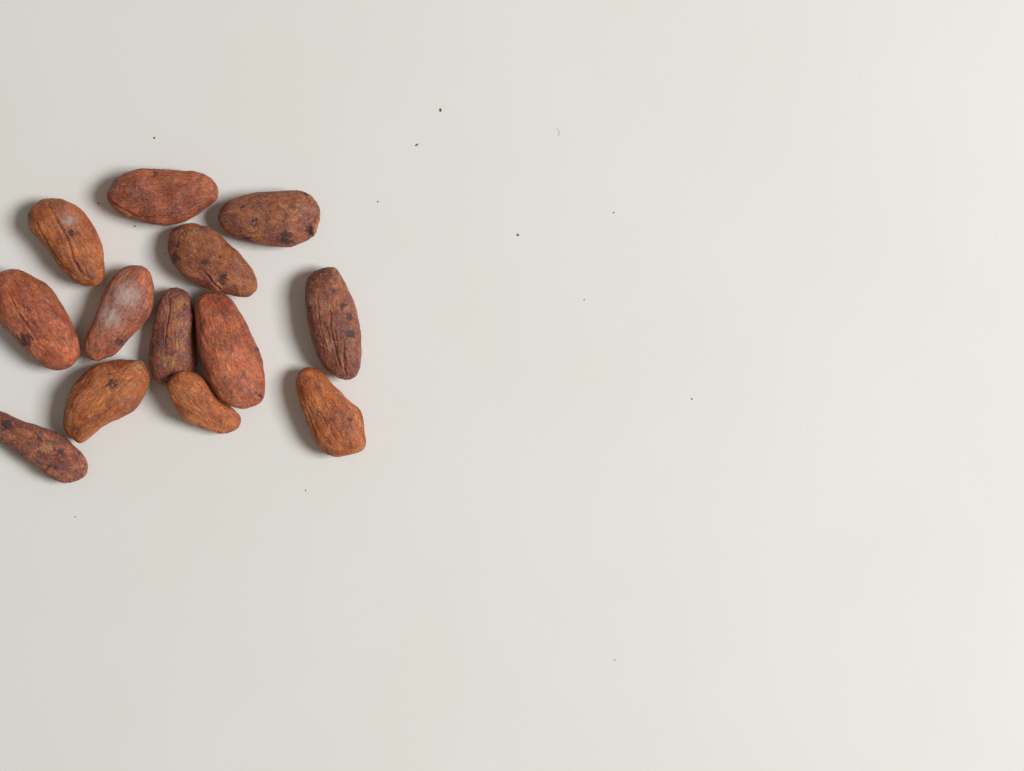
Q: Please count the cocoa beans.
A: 13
